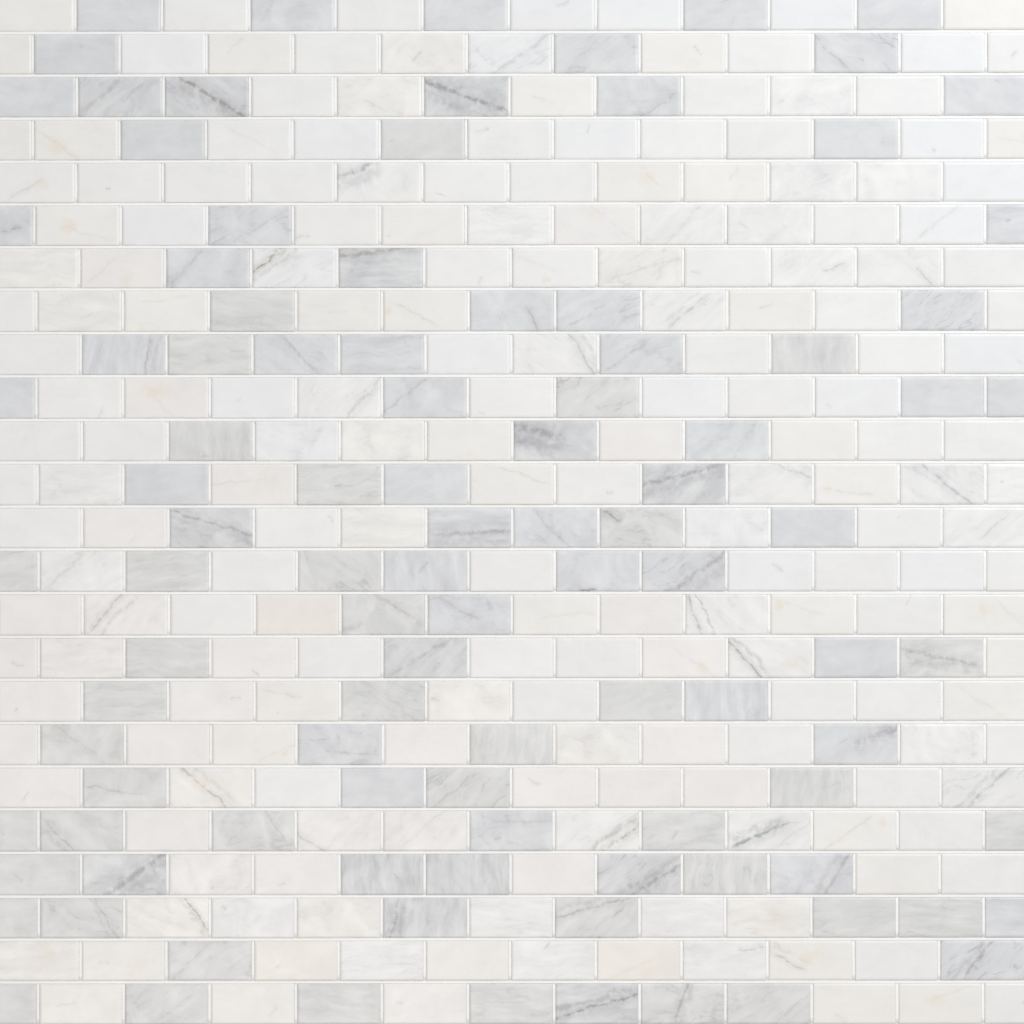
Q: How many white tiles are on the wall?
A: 198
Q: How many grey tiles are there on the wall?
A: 102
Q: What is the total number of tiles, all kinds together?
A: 300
